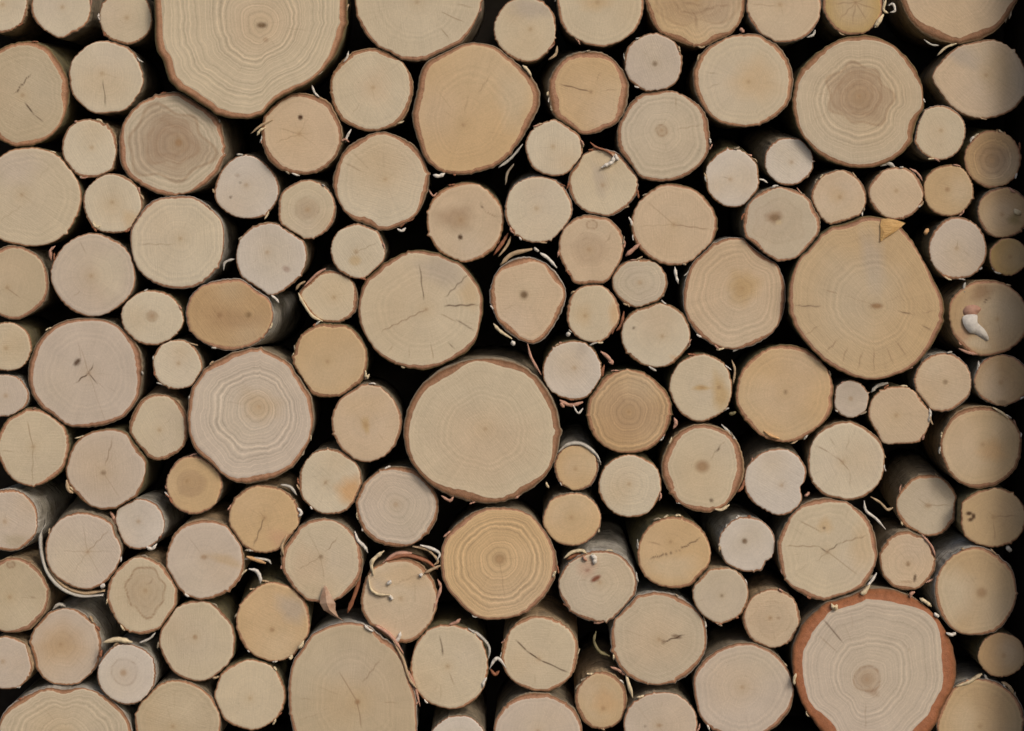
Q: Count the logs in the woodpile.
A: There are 131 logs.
